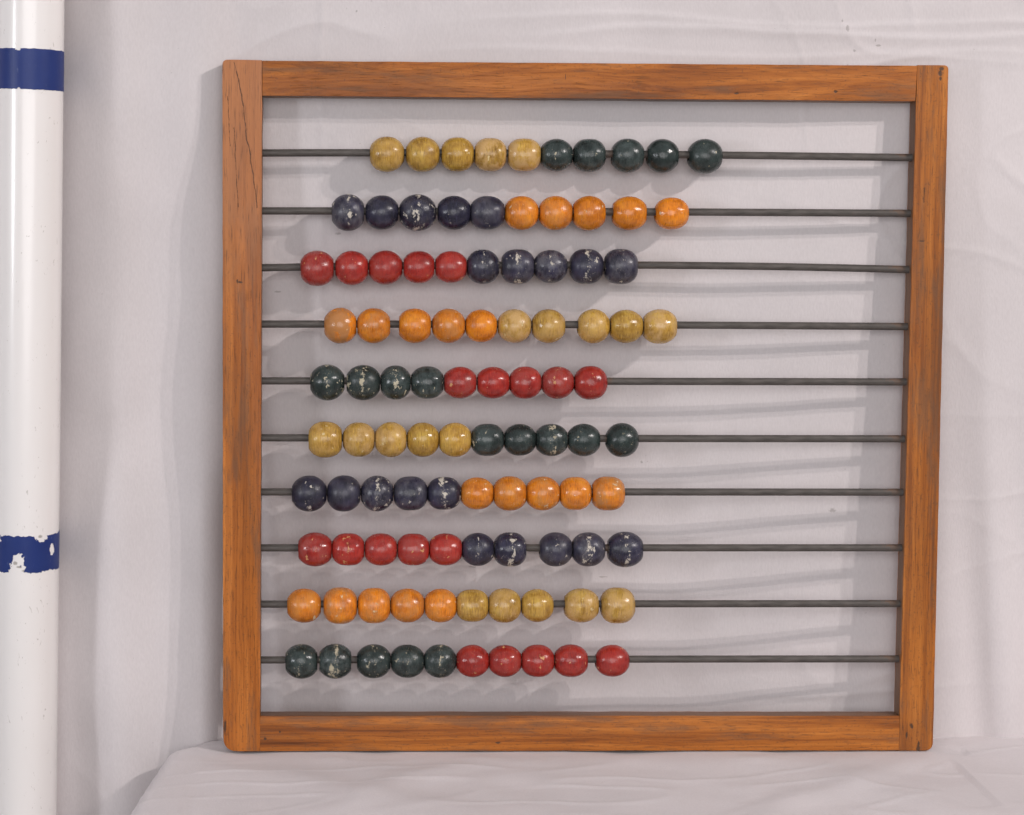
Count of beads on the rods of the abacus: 99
